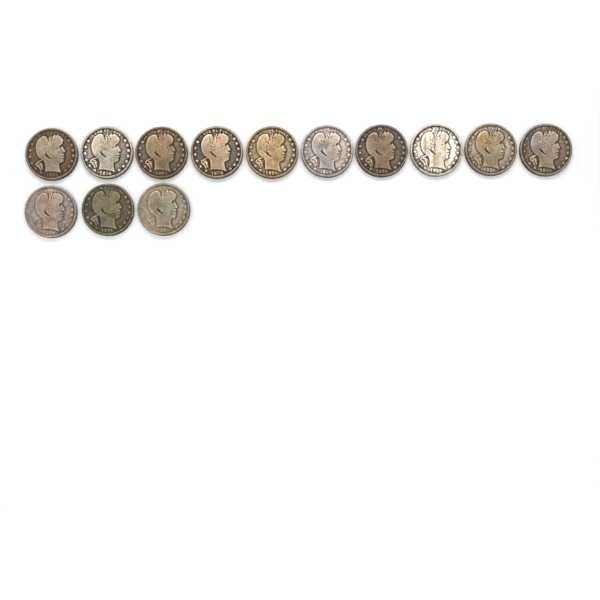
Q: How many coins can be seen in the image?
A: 13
